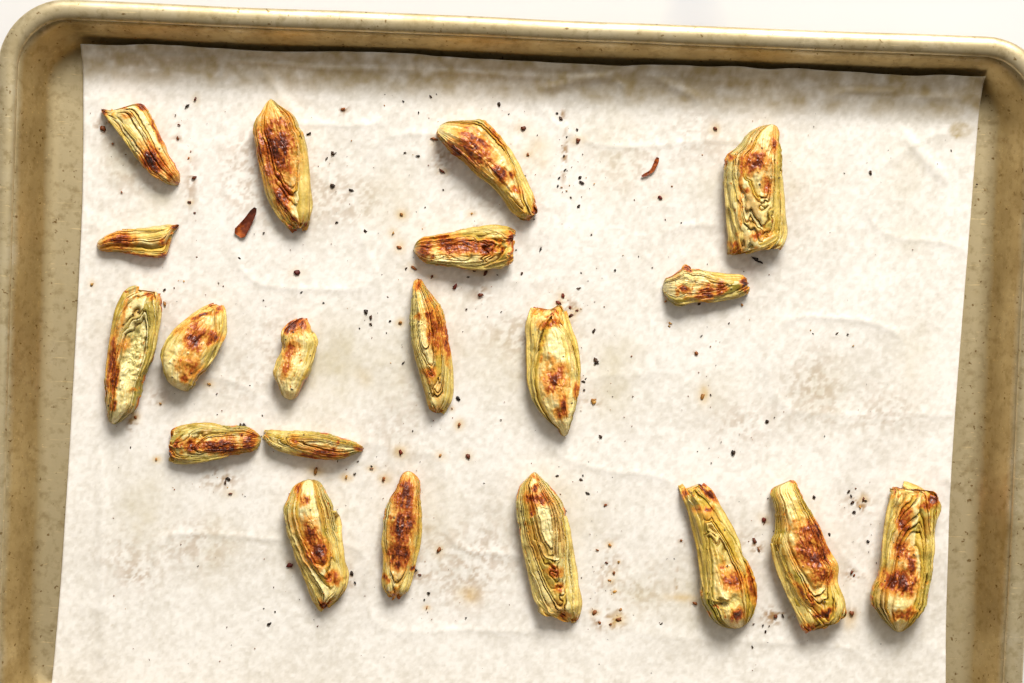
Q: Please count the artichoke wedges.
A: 20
